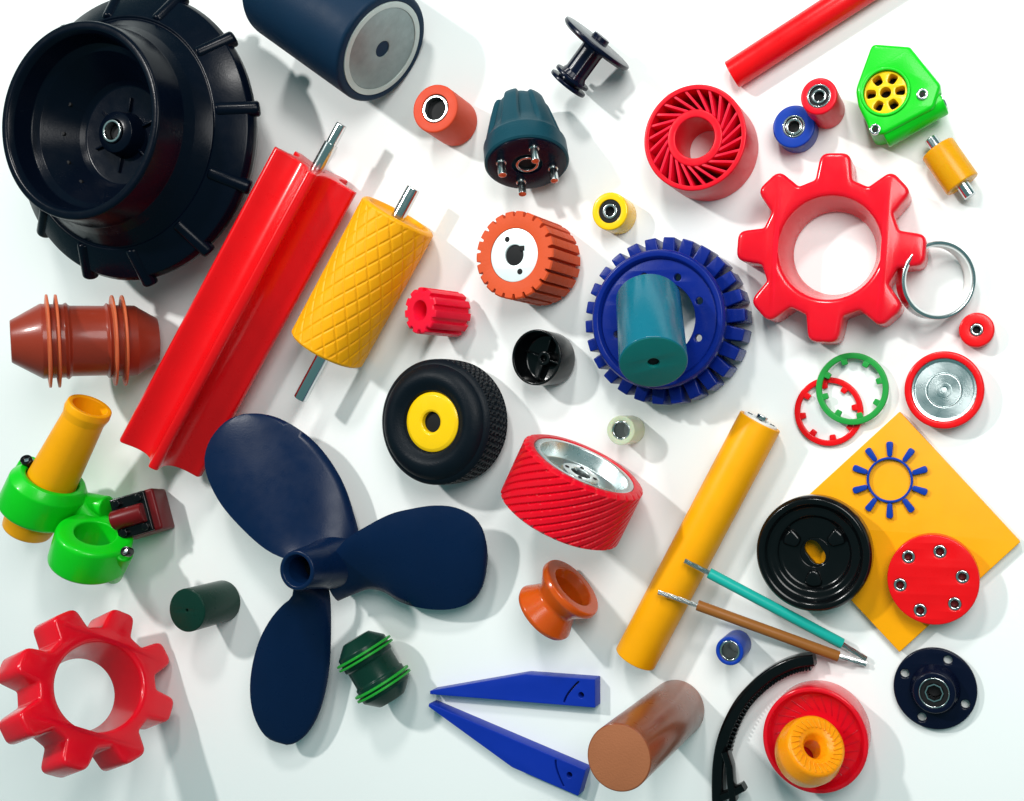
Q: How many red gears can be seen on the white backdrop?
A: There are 2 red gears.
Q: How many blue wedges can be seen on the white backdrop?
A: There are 2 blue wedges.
